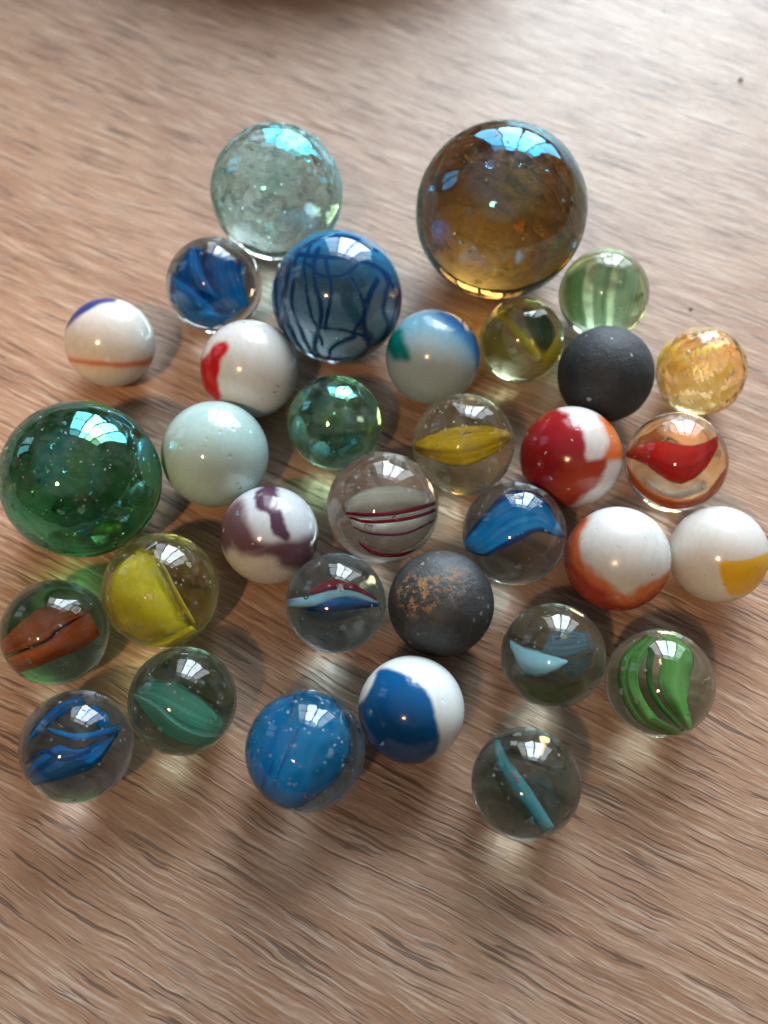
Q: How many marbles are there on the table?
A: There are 33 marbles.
